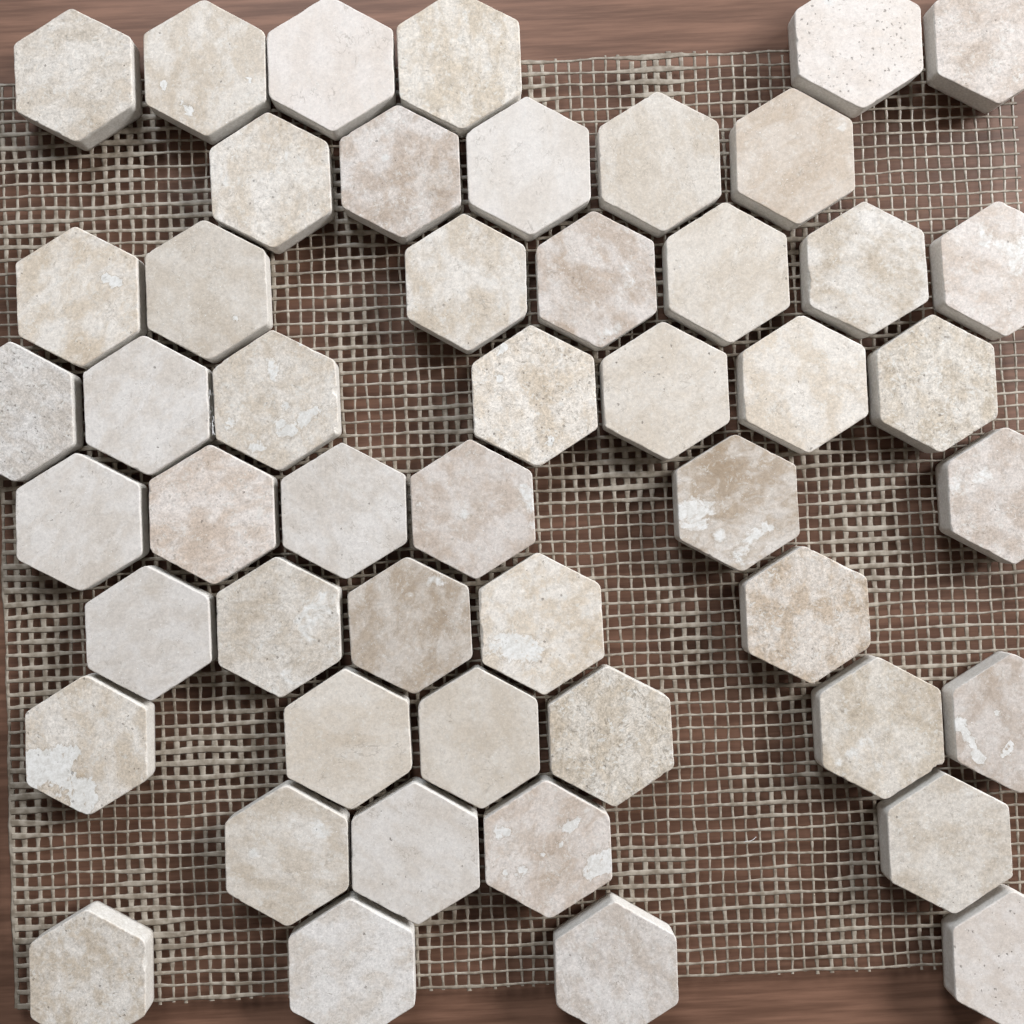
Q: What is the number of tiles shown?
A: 50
